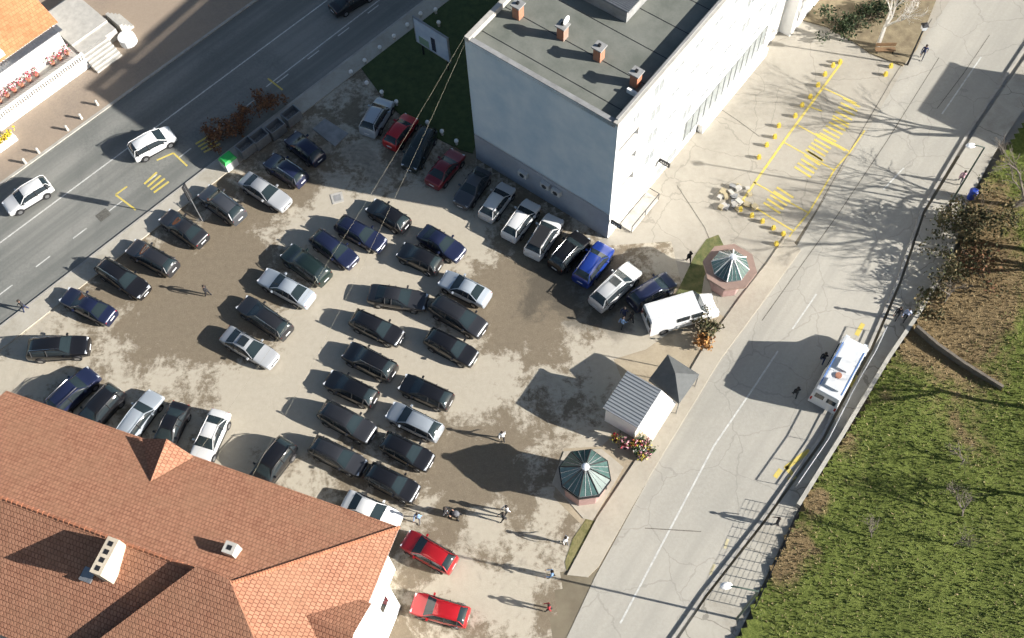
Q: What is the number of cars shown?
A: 55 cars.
